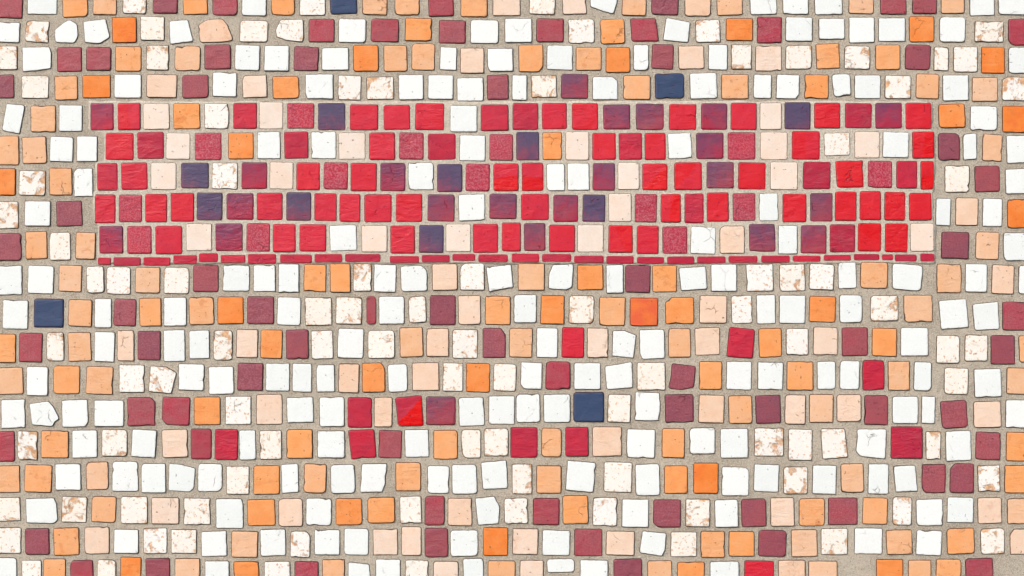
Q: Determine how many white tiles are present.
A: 191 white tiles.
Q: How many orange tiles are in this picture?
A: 199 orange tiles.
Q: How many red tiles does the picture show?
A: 195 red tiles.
